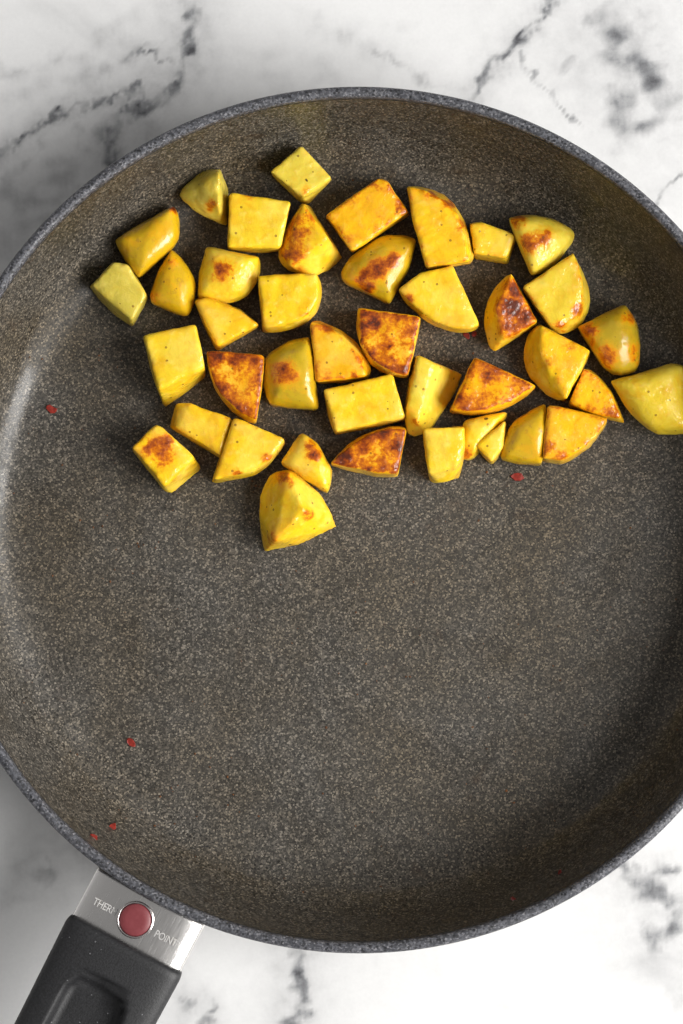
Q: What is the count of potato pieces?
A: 41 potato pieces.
